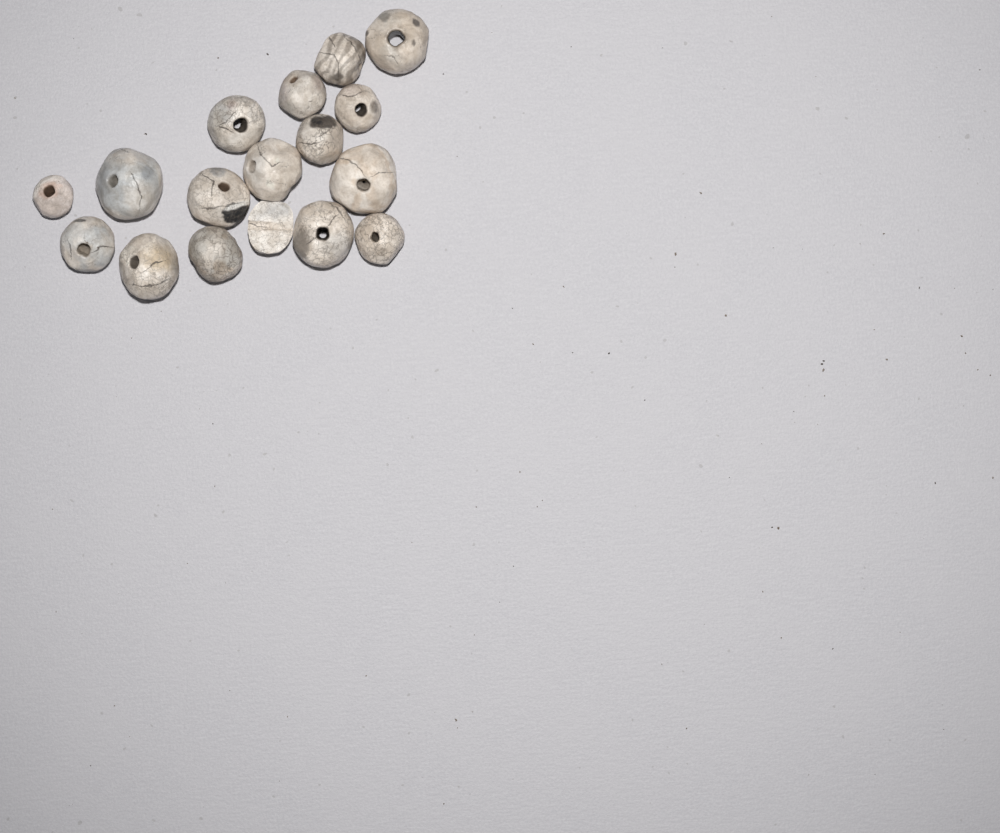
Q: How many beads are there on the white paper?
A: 17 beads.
